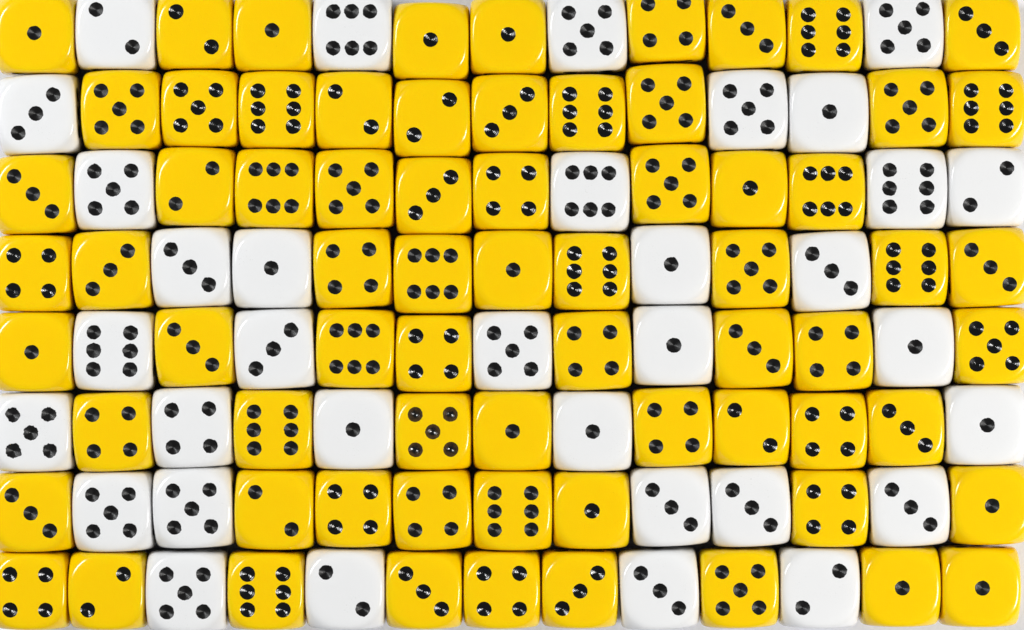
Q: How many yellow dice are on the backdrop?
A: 70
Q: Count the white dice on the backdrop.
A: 34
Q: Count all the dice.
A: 104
